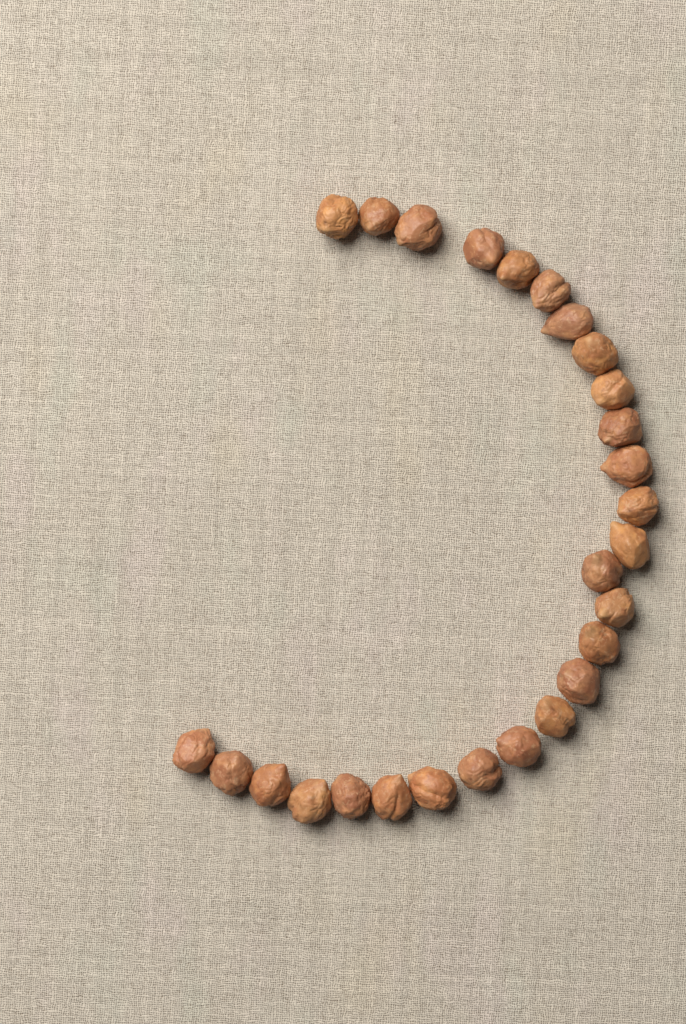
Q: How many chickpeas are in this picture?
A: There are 27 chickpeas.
